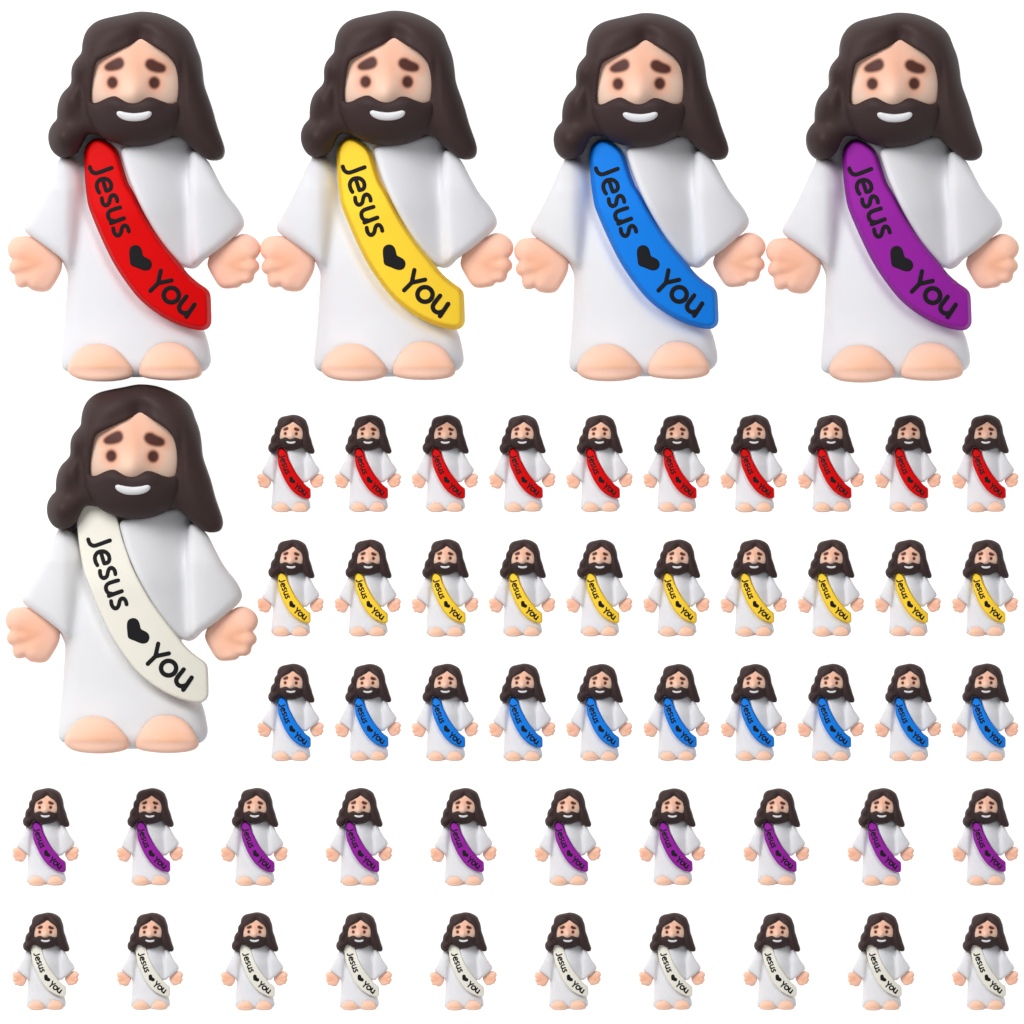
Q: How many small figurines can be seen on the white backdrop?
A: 50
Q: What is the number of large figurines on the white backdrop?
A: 5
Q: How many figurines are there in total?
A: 55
